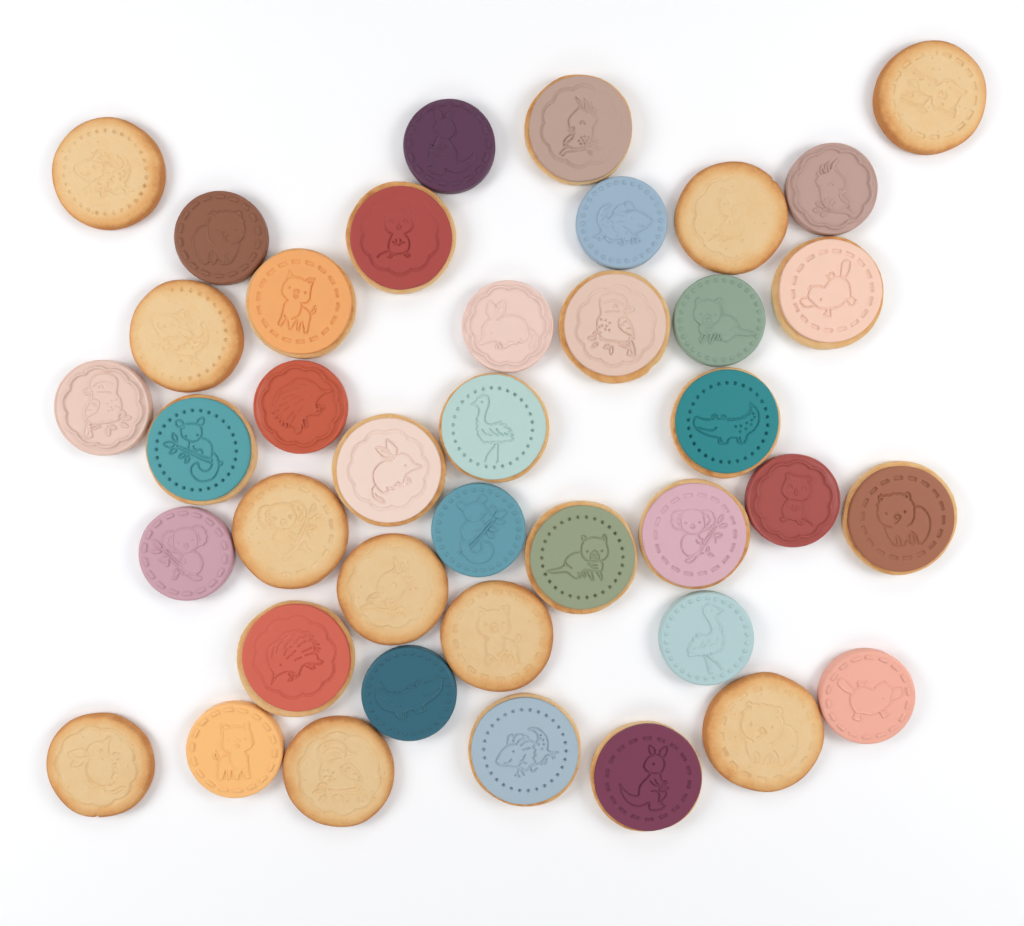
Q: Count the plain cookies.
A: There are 10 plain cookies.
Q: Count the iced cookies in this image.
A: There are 15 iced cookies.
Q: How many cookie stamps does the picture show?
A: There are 15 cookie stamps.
